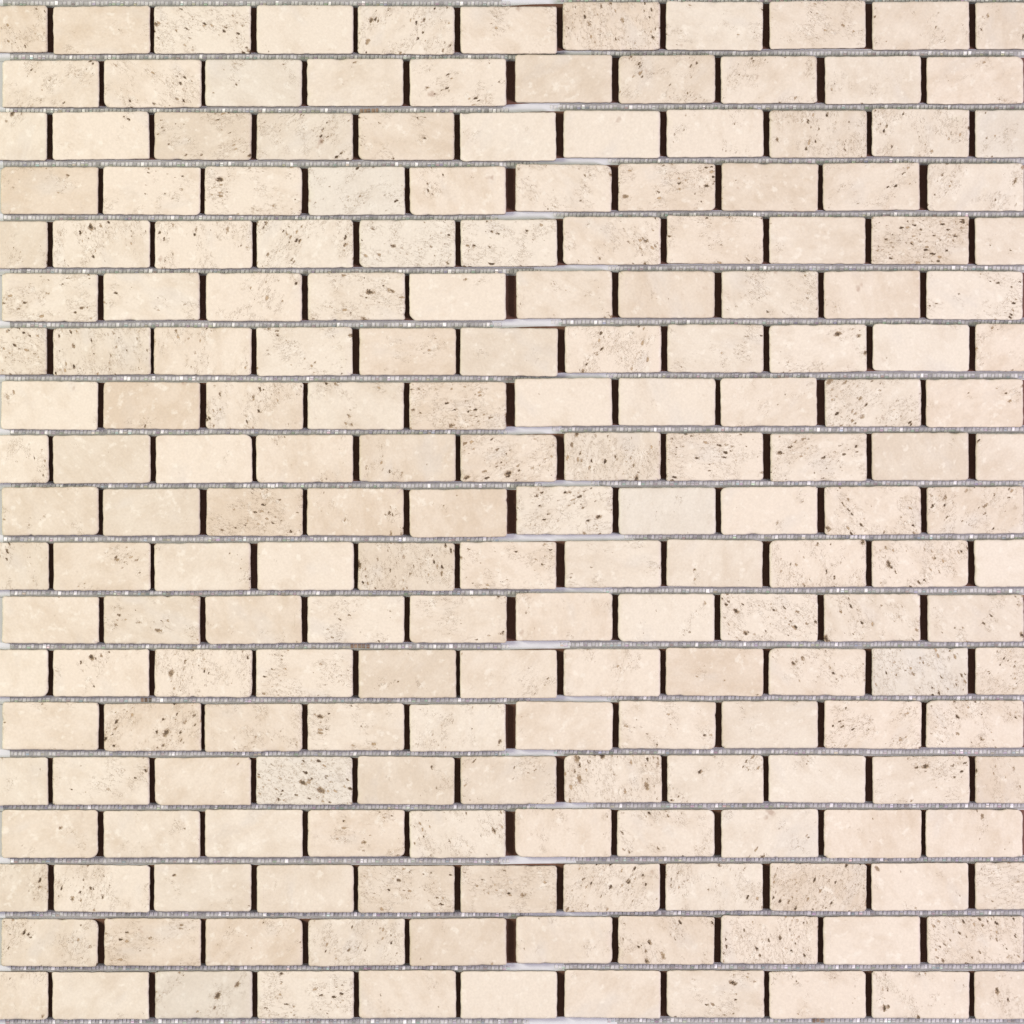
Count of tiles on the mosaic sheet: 200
